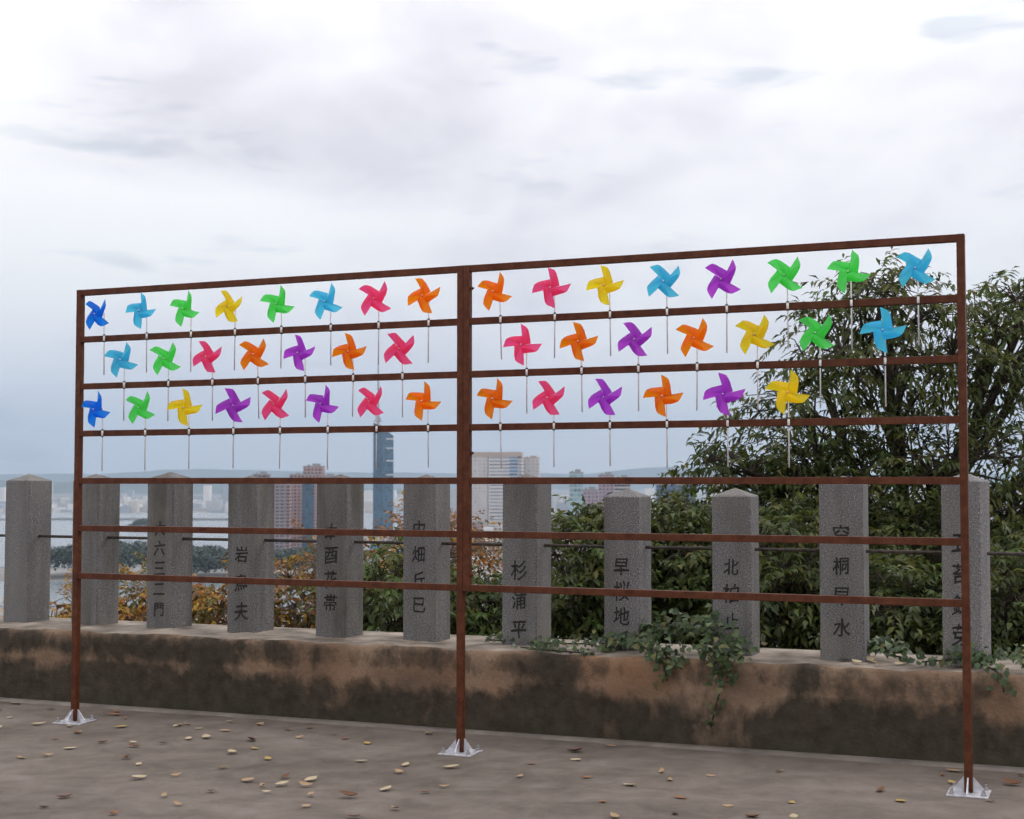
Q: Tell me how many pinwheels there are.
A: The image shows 44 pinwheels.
